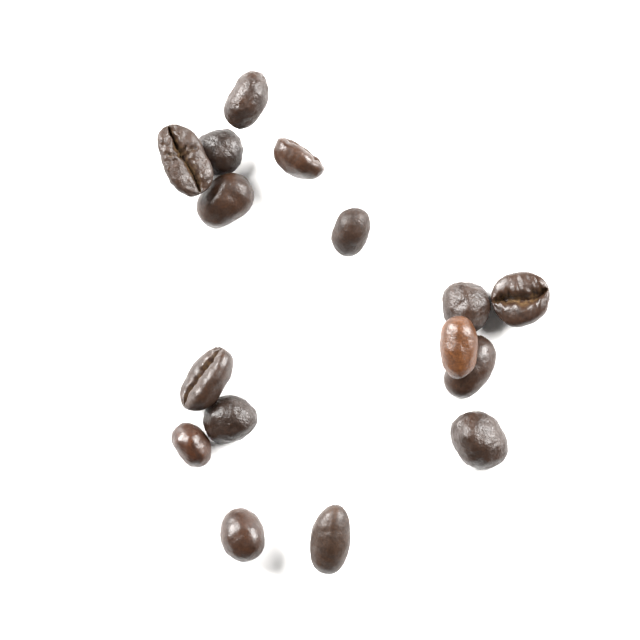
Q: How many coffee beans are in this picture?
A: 16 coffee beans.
